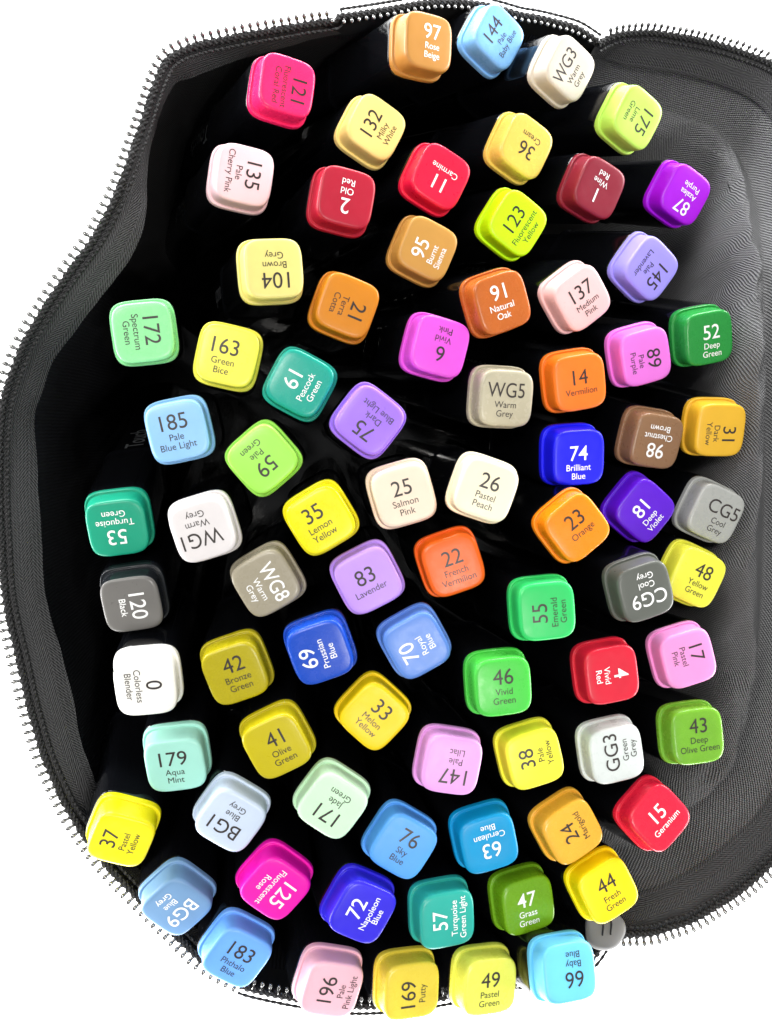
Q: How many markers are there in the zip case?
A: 80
